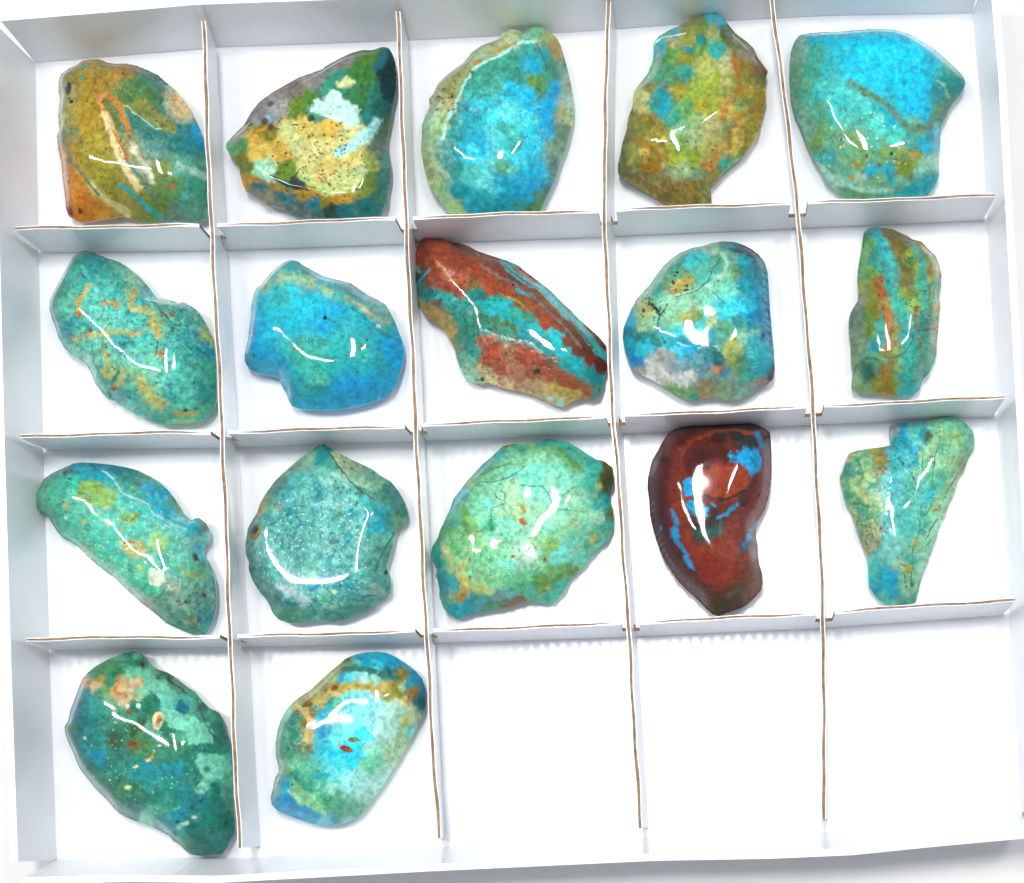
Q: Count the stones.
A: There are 17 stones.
